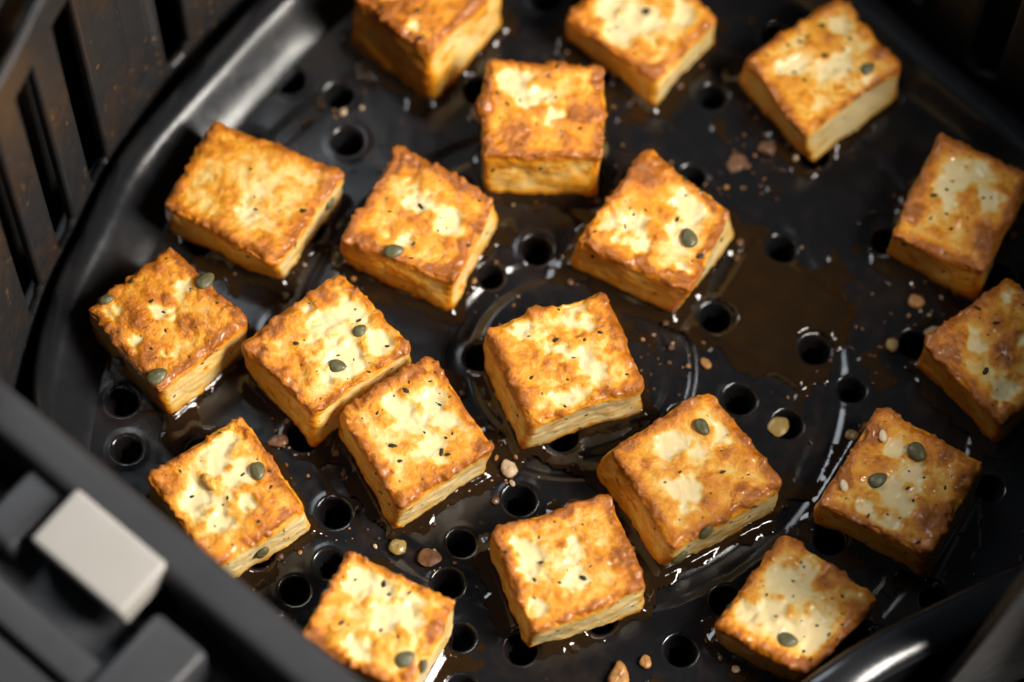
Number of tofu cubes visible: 19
